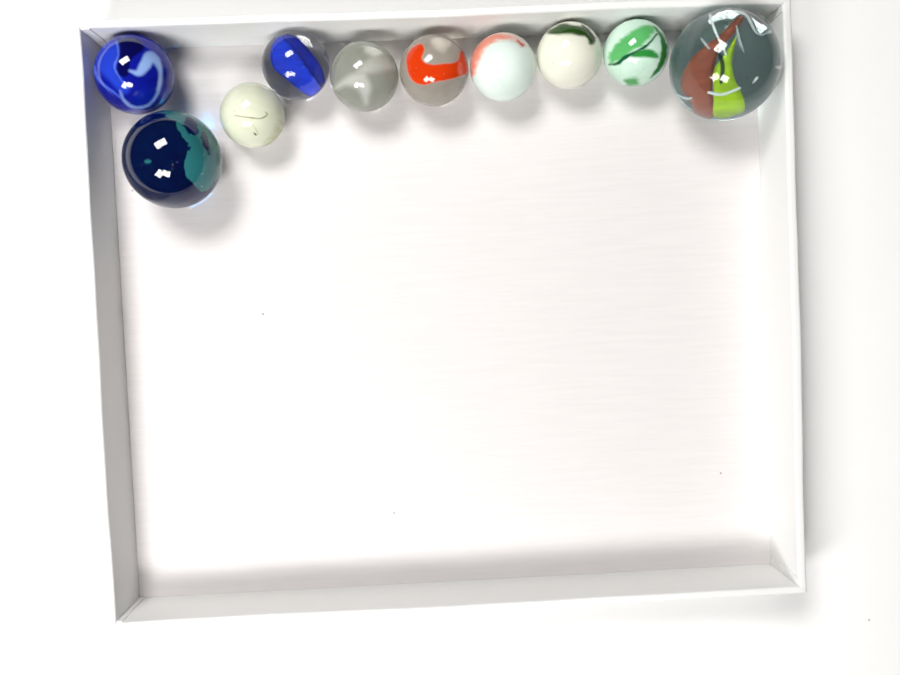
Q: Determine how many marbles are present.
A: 10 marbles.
